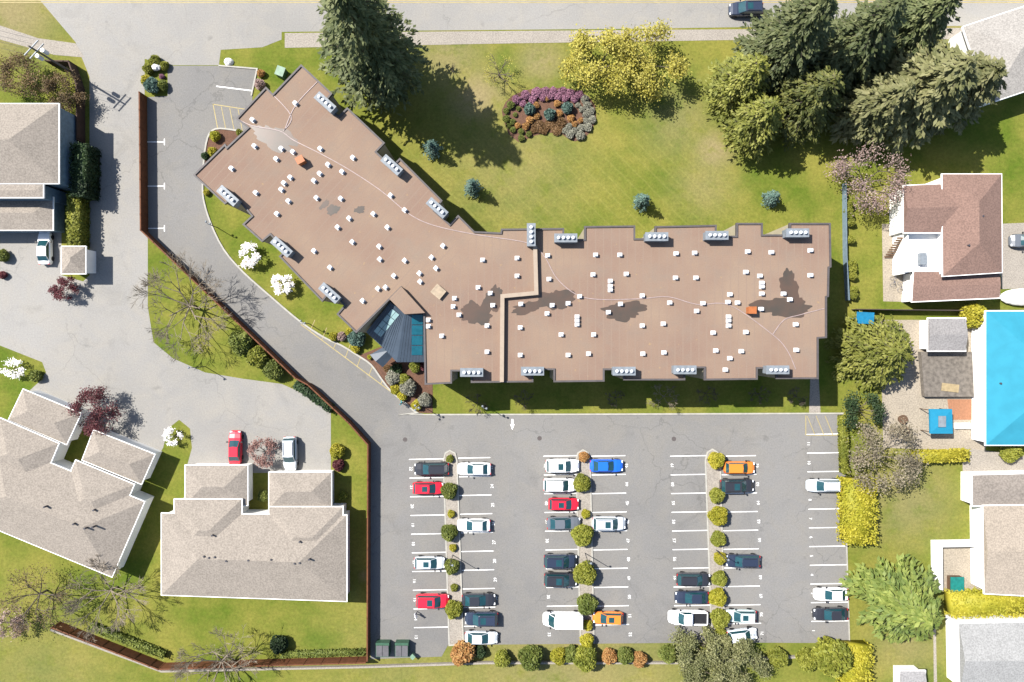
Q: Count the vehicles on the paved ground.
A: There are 35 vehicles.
